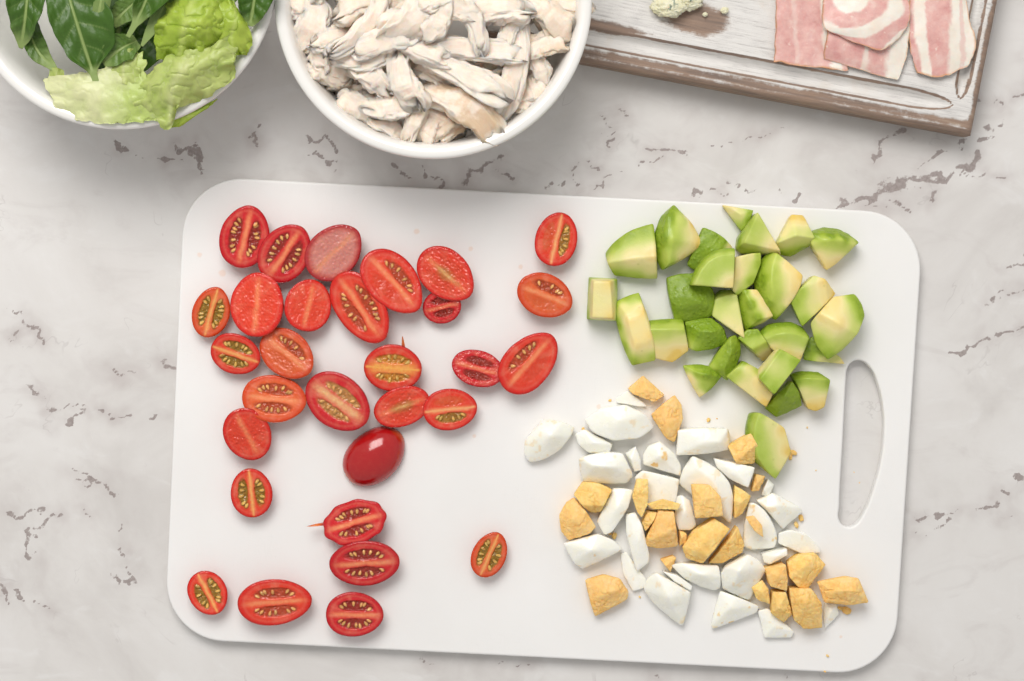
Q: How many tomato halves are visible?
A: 30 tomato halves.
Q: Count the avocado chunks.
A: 29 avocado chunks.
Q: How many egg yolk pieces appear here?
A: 24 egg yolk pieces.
